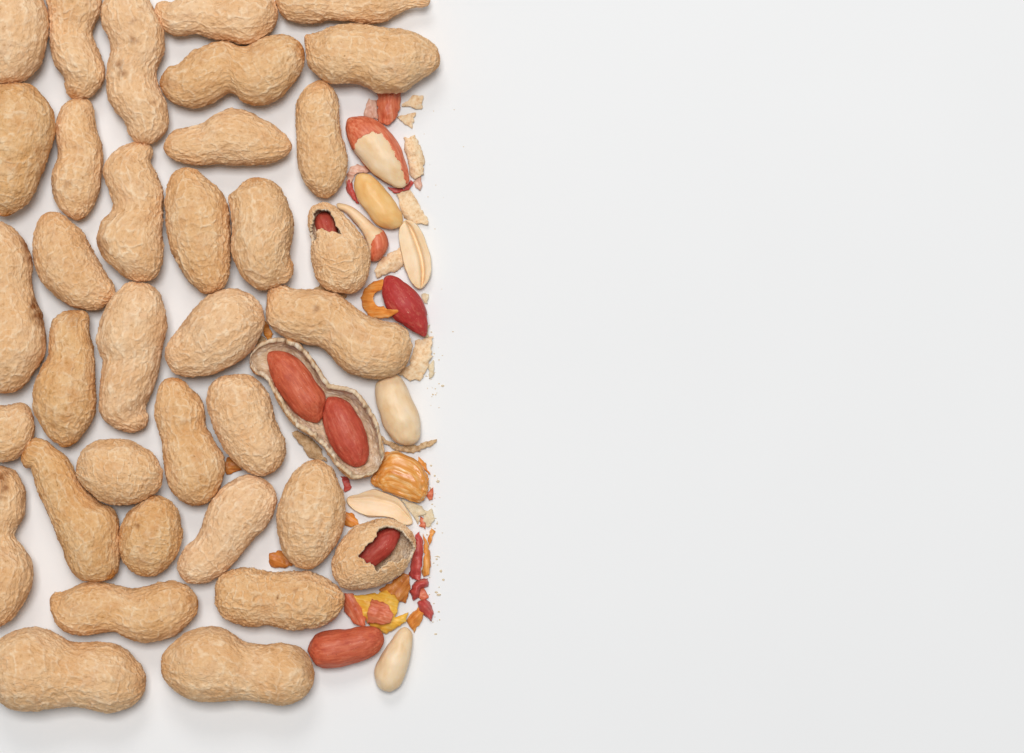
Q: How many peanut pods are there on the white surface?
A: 36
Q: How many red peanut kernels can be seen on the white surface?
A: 6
